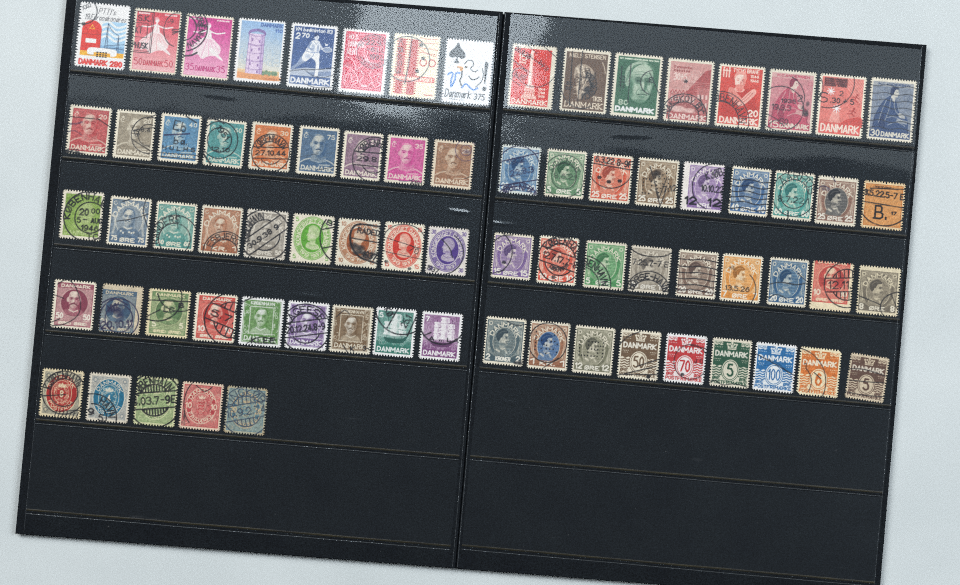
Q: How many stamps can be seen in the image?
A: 75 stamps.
